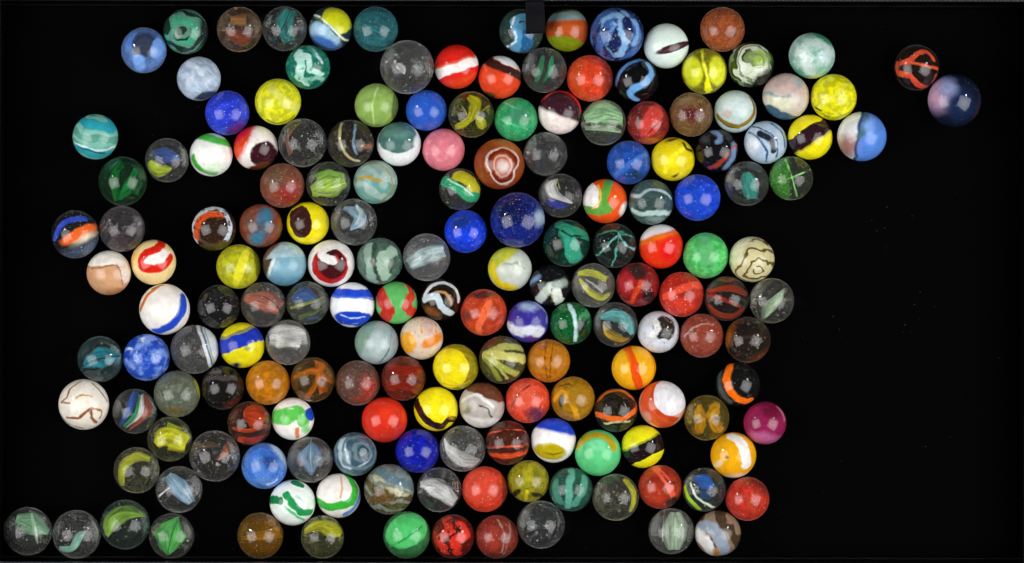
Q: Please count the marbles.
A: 173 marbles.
